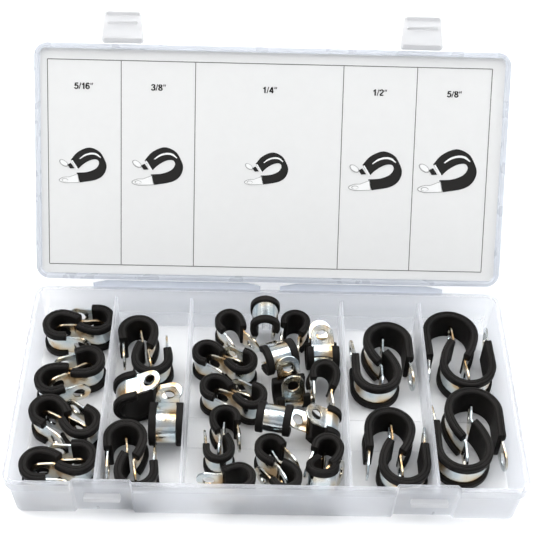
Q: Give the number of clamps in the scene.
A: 42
